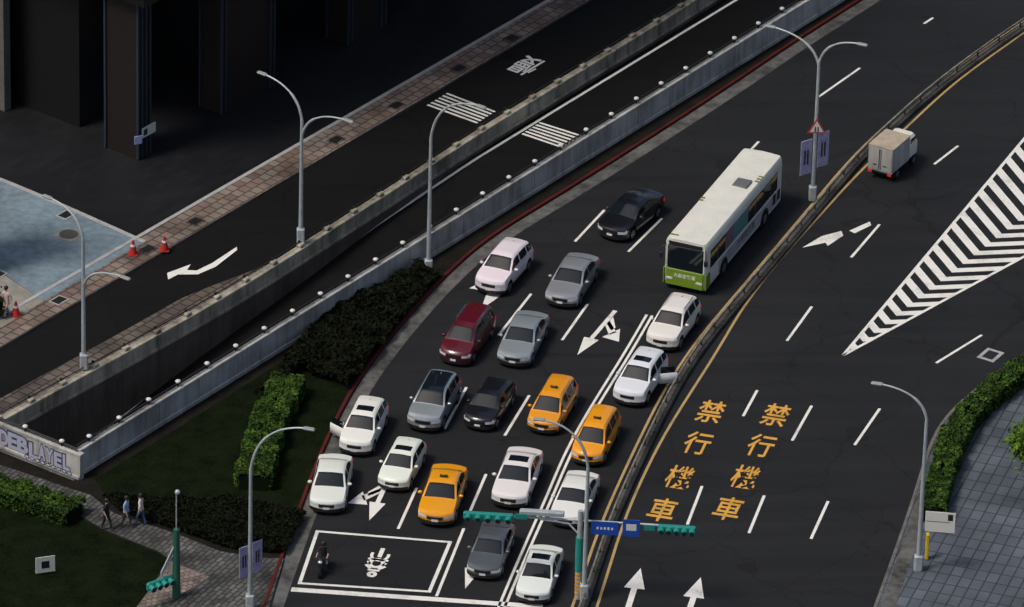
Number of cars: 19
